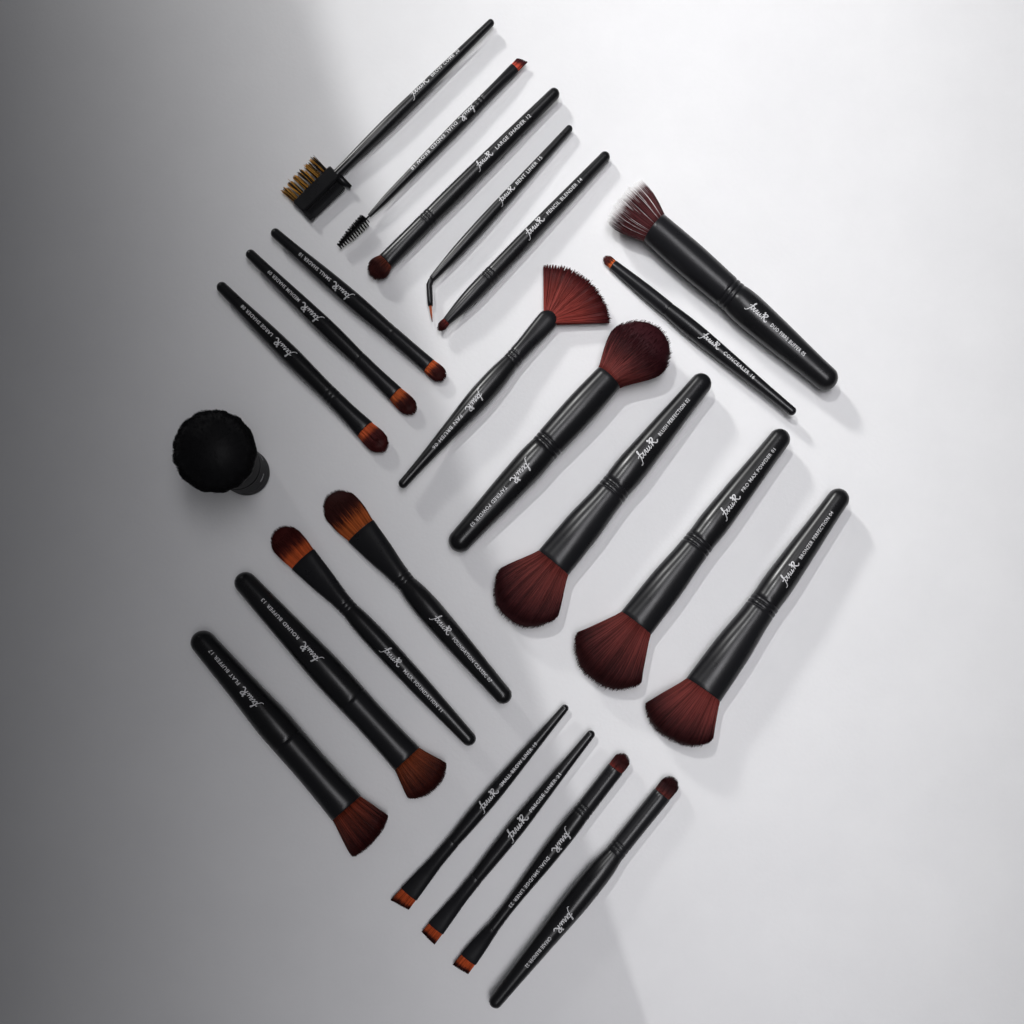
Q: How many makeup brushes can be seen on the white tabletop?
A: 24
